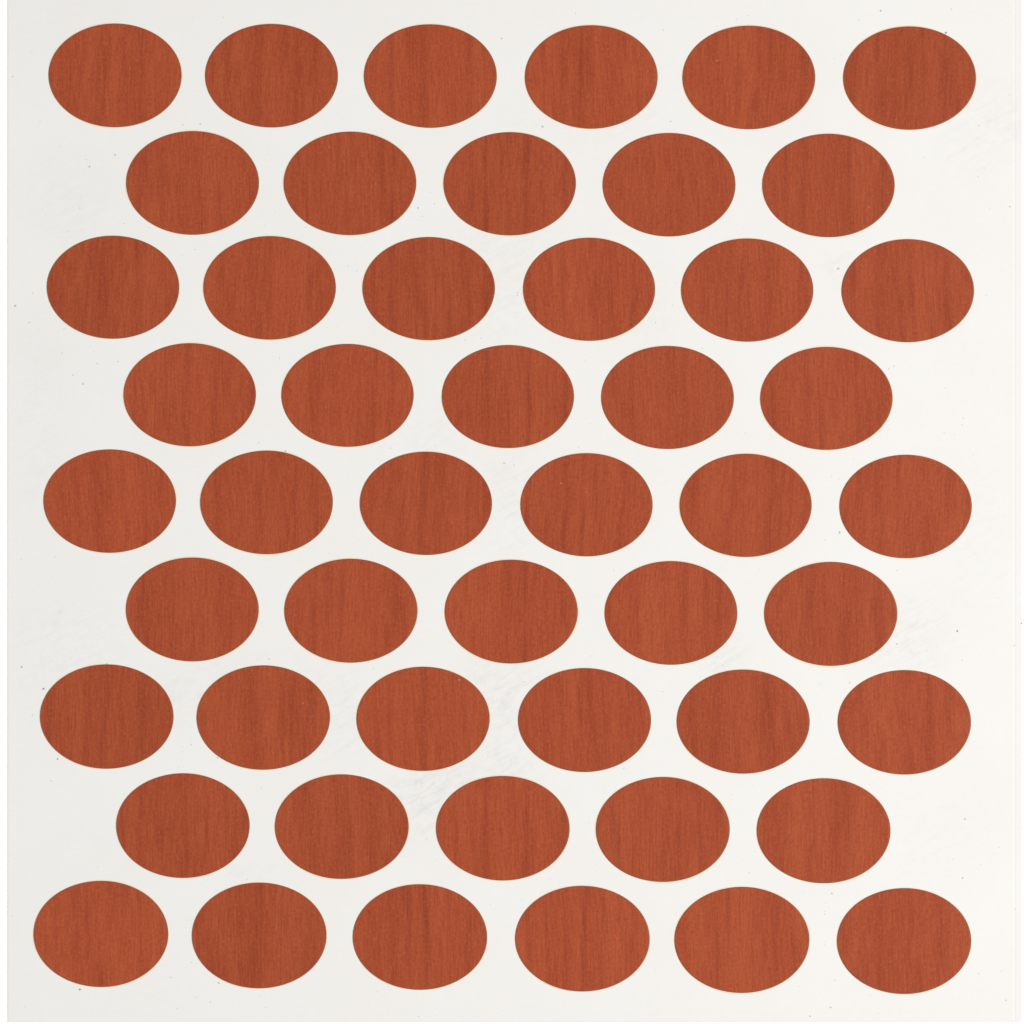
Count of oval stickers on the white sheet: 50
